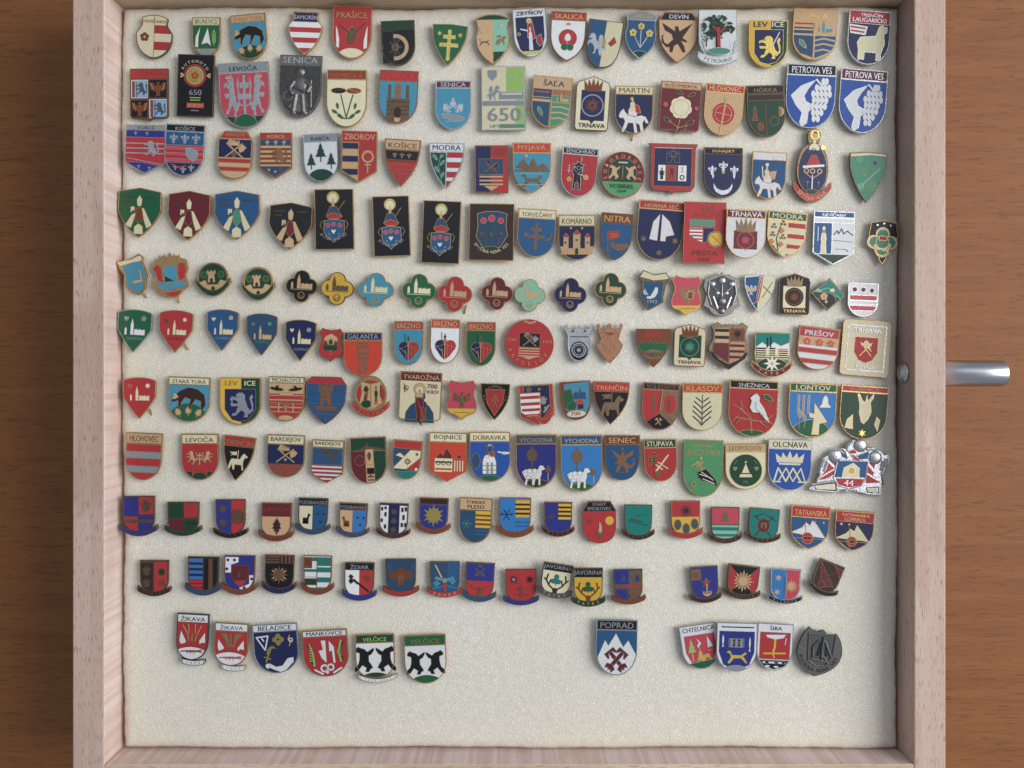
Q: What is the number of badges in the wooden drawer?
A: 186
